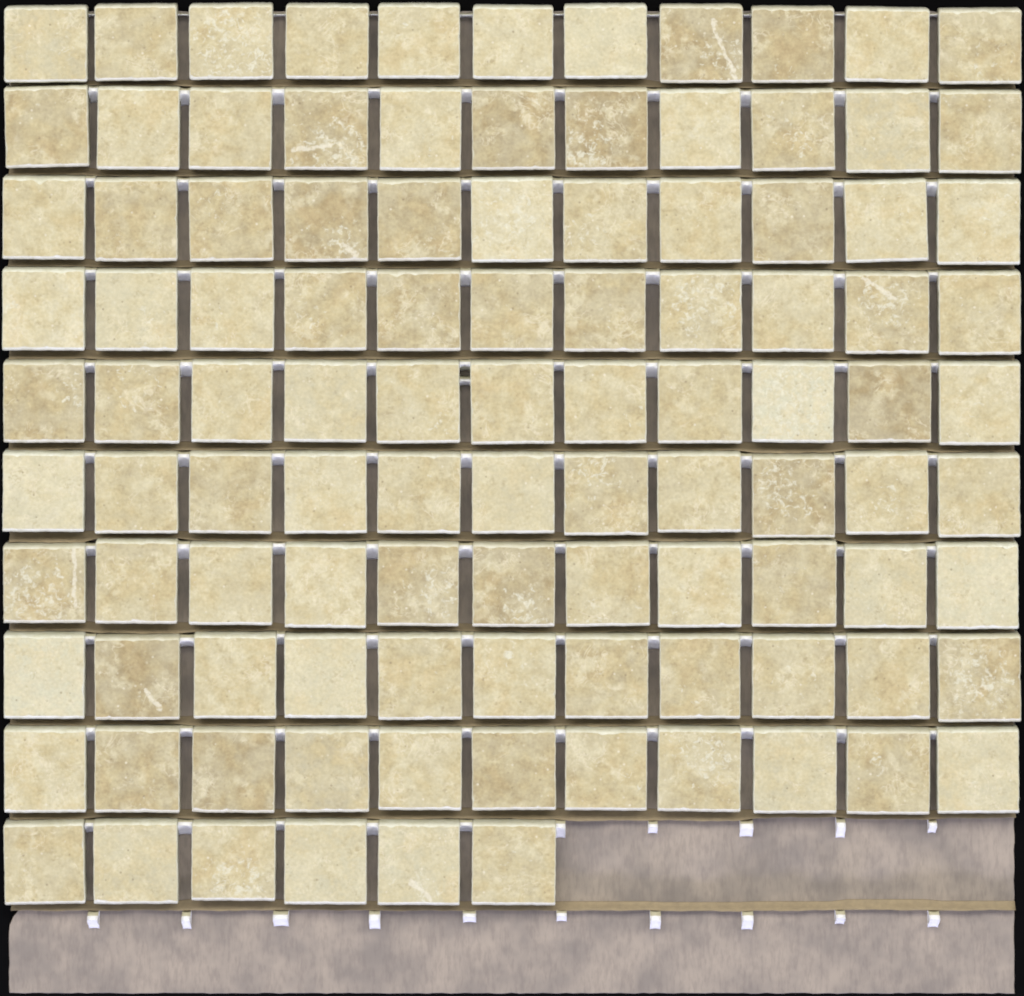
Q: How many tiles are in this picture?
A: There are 105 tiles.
